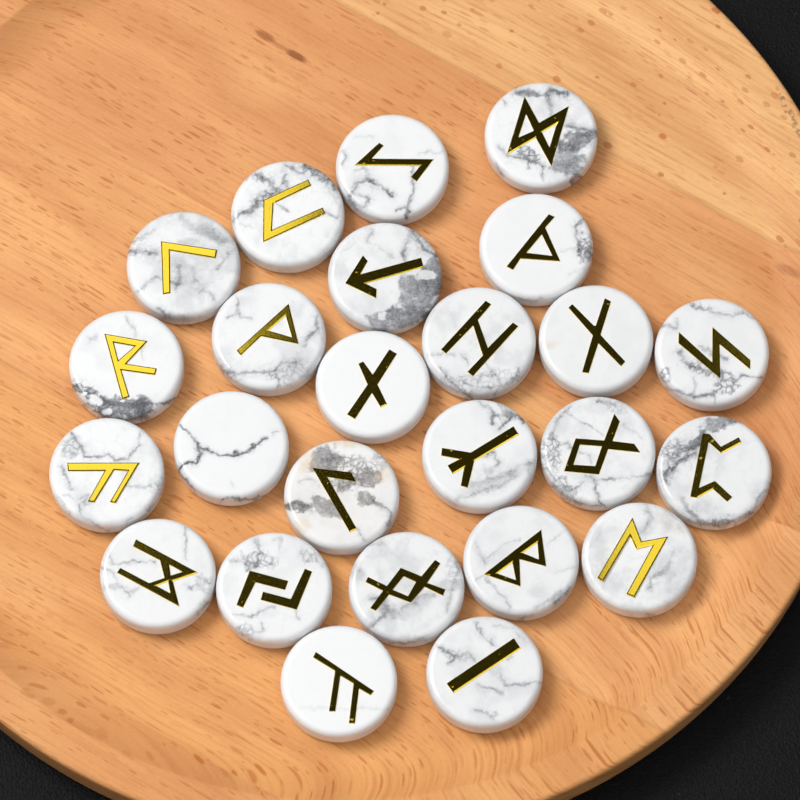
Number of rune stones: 25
